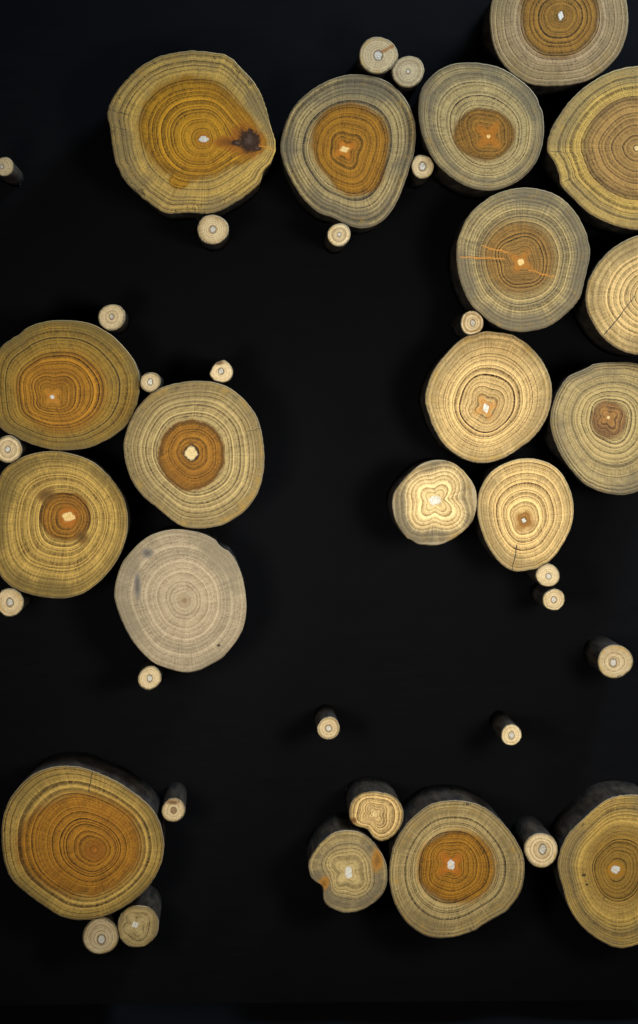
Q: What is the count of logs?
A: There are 42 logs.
